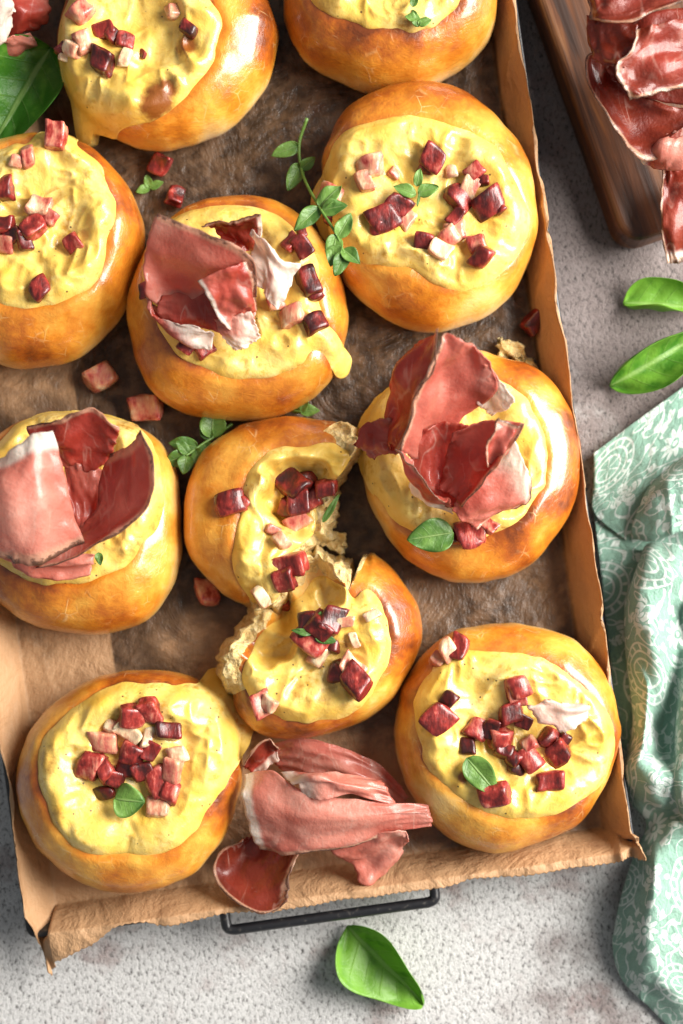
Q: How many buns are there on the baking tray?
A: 10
